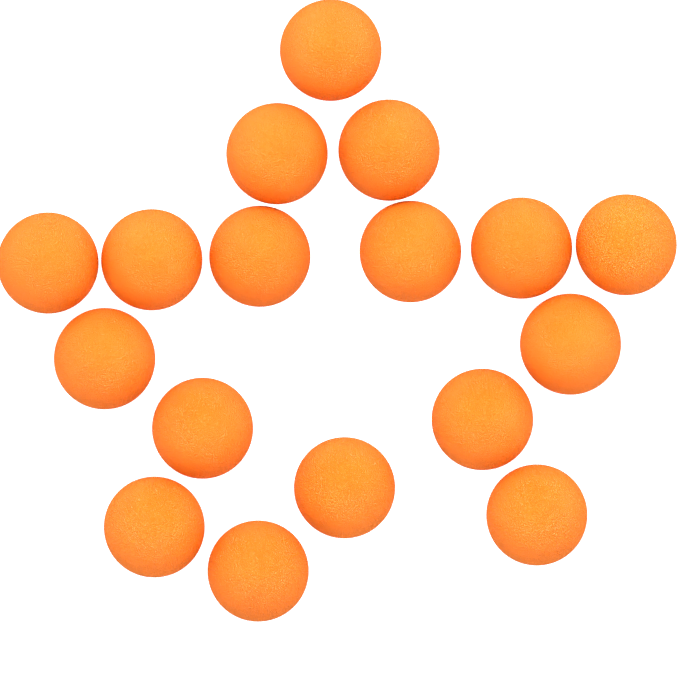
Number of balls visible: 17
